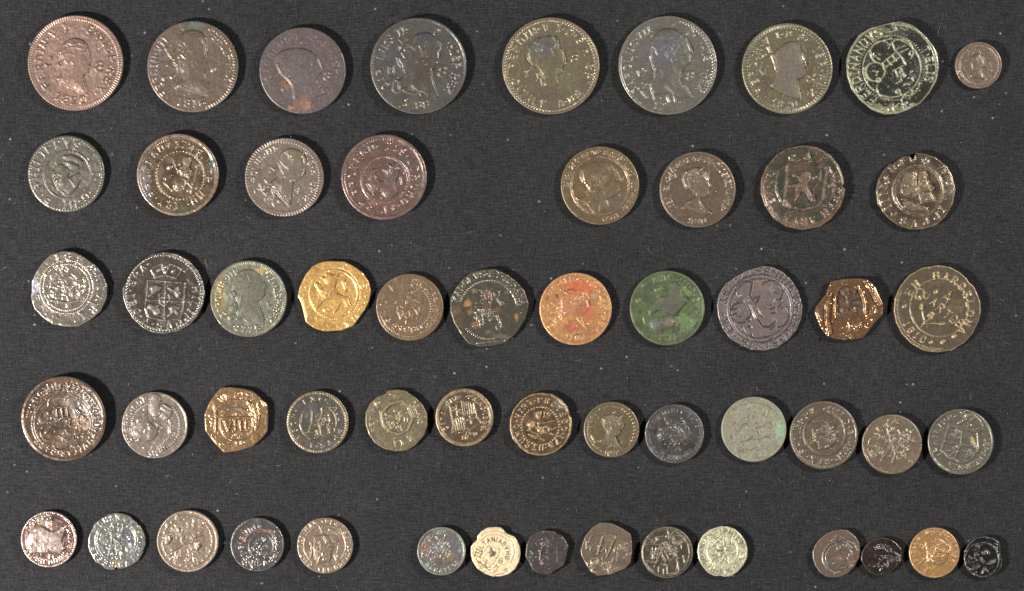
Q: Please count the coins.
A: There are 56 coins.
